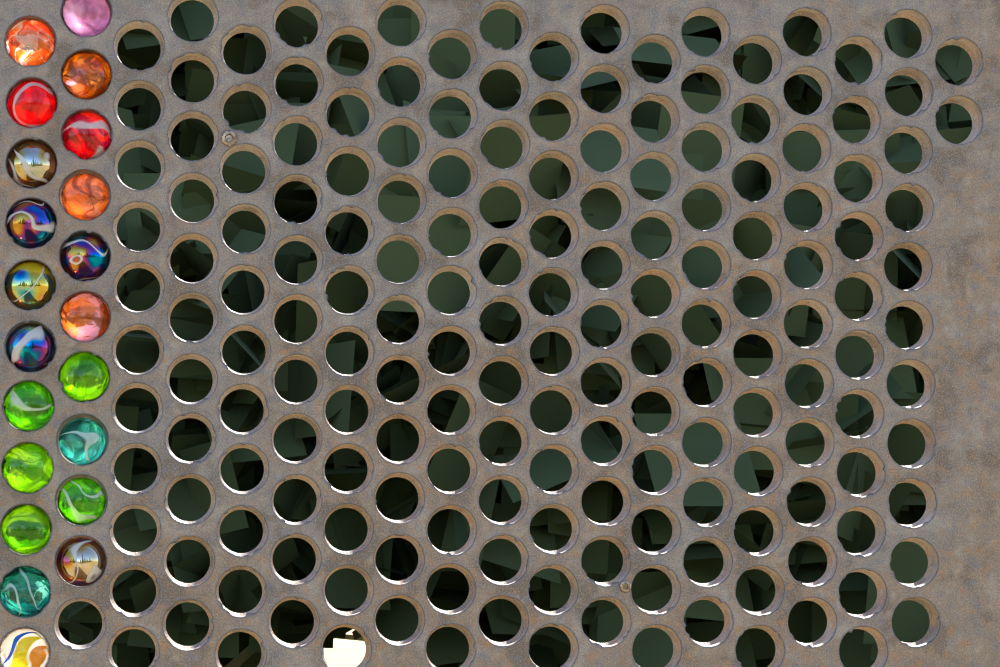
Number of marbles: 21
